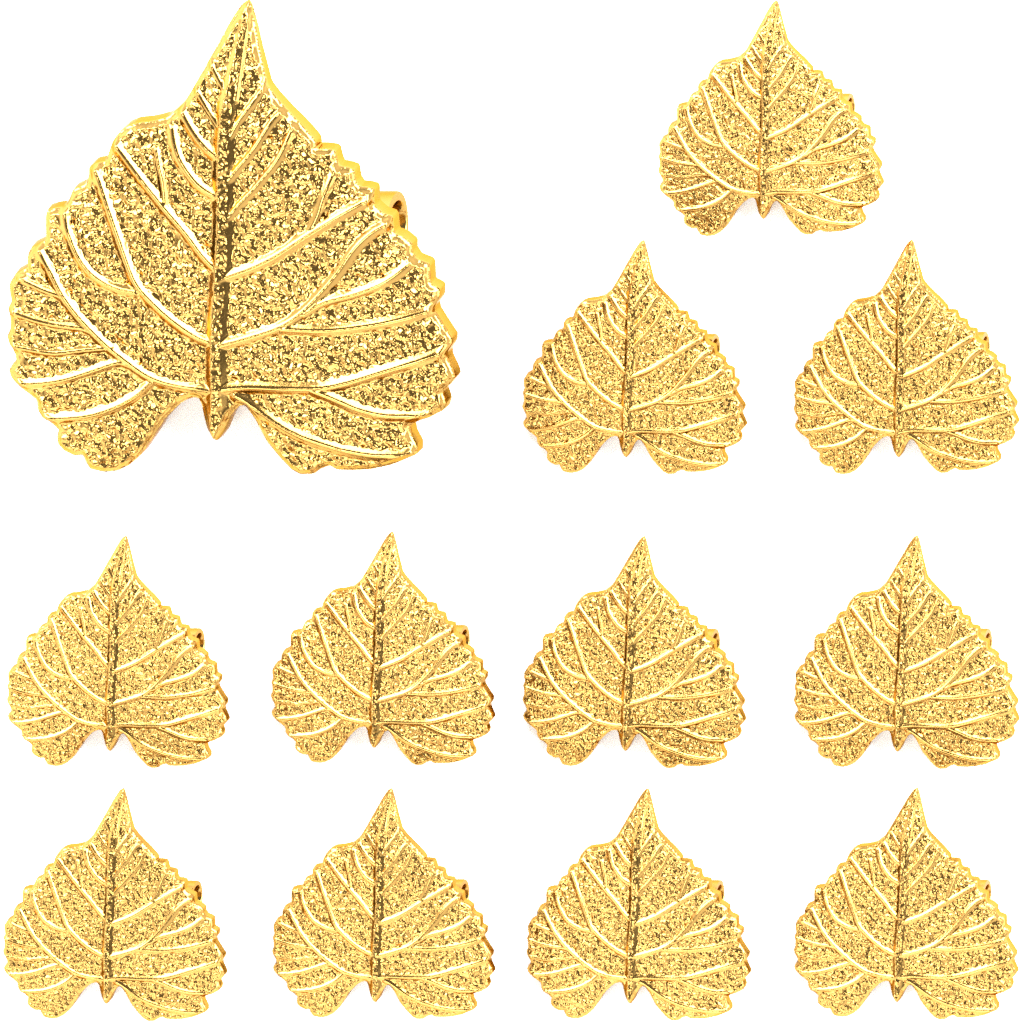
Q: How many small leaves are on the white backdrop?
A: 11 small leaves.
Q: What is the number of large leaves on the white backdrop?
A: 1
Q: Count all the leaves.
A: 12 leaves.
